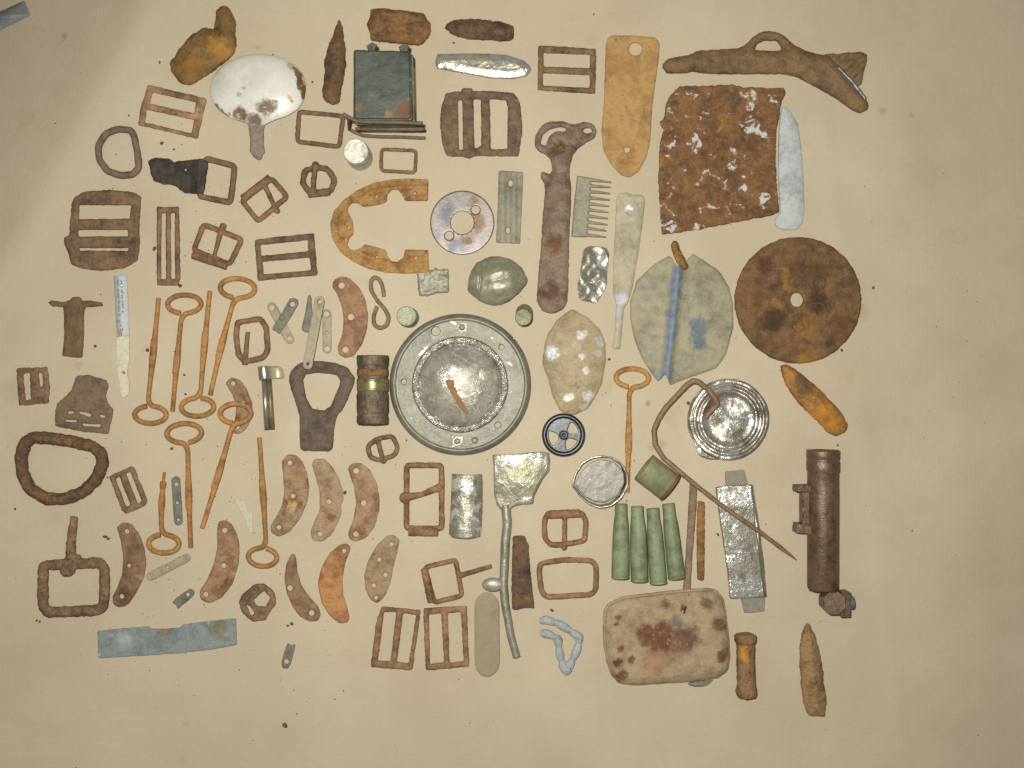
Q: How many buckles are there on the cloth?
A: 24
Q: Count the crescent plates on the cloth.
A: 10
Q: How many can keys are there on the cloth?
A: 9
